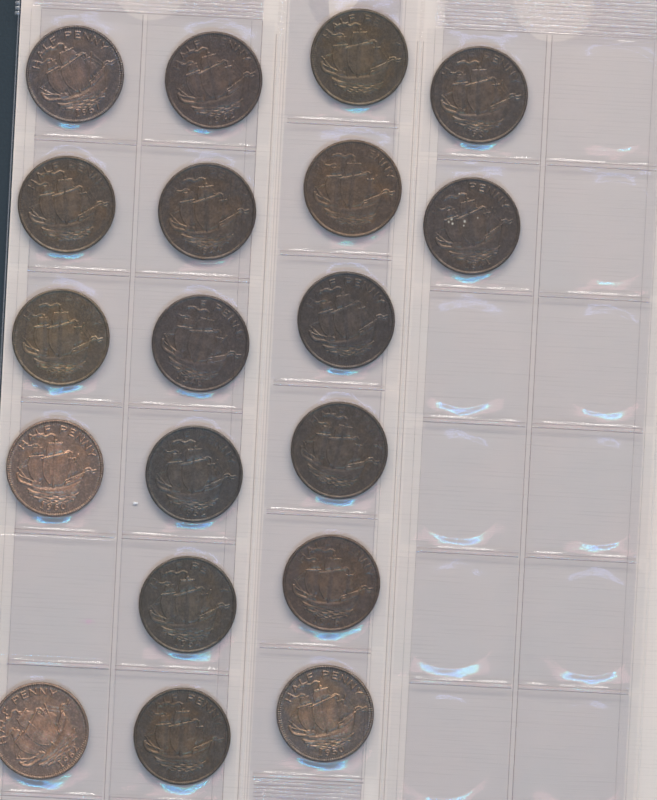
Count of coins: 19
